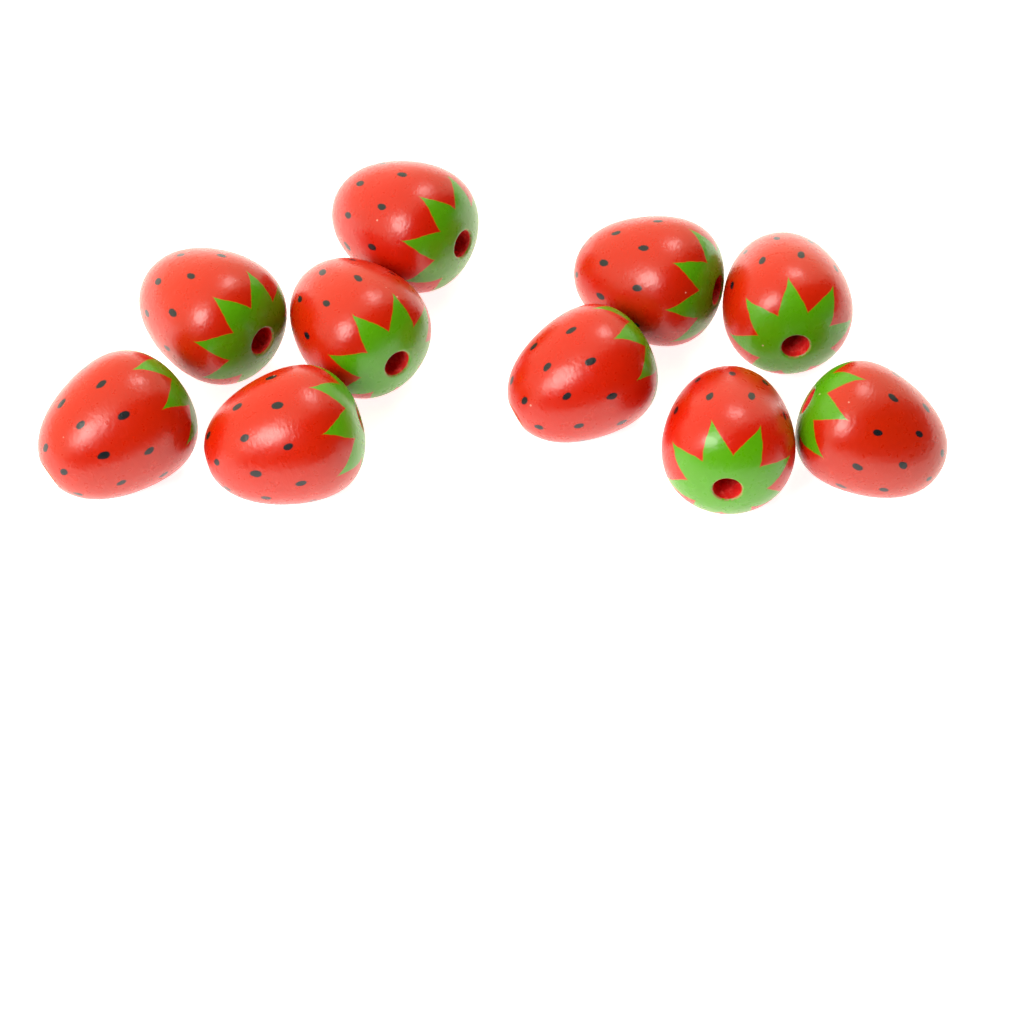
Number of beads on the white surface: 10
